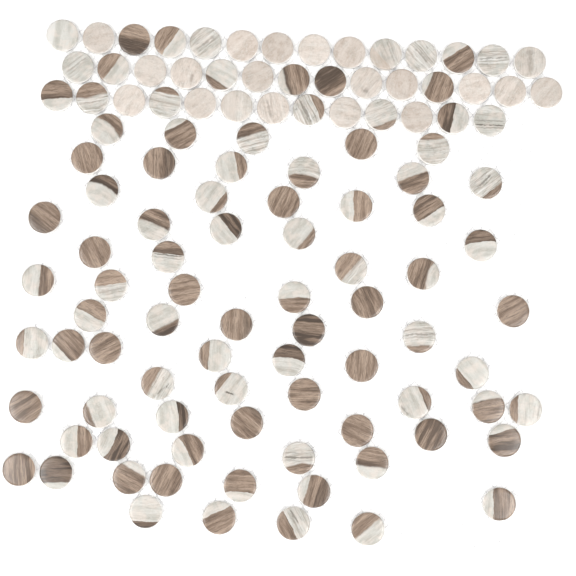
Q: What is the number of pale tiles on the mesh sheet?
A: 27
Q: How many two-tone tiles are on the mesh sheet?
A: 64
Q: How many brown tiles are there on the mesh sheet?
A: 22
